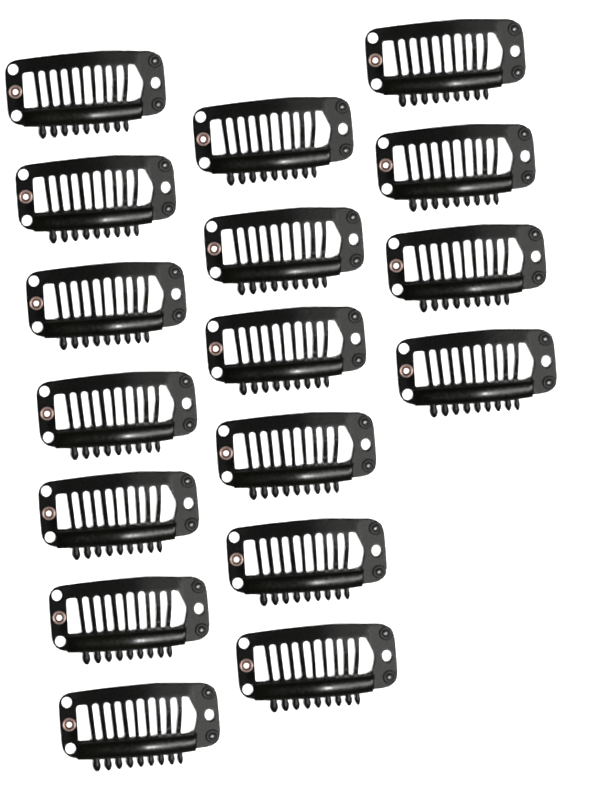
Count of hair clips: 17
